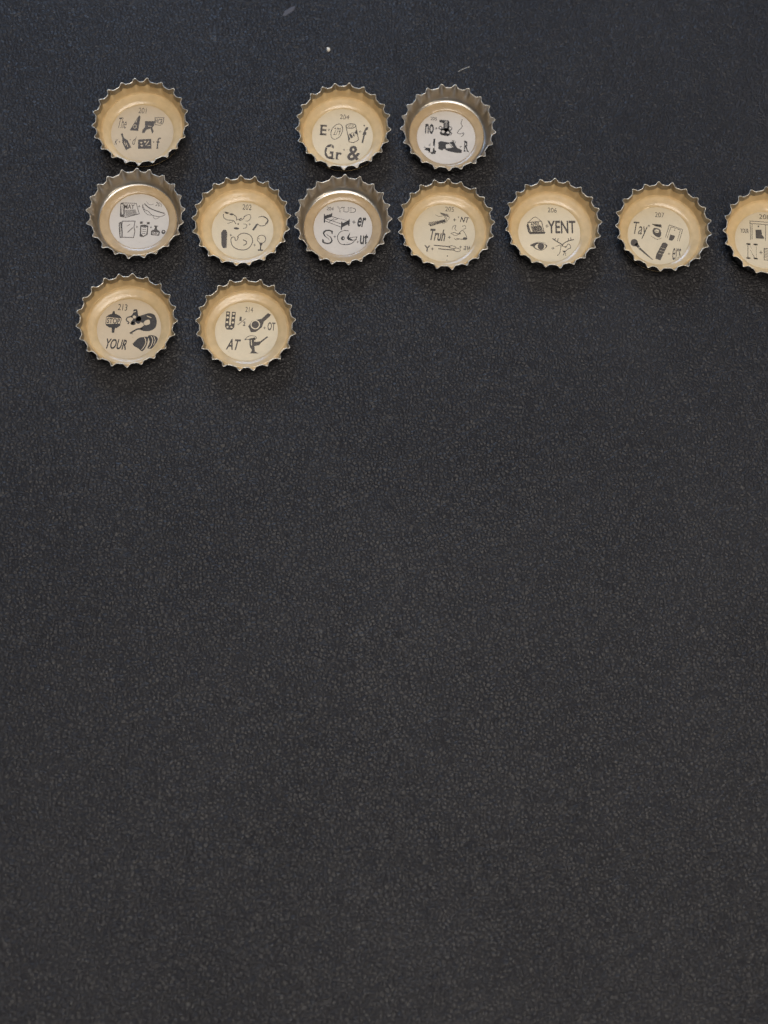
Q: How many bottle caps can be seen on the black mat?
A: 12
